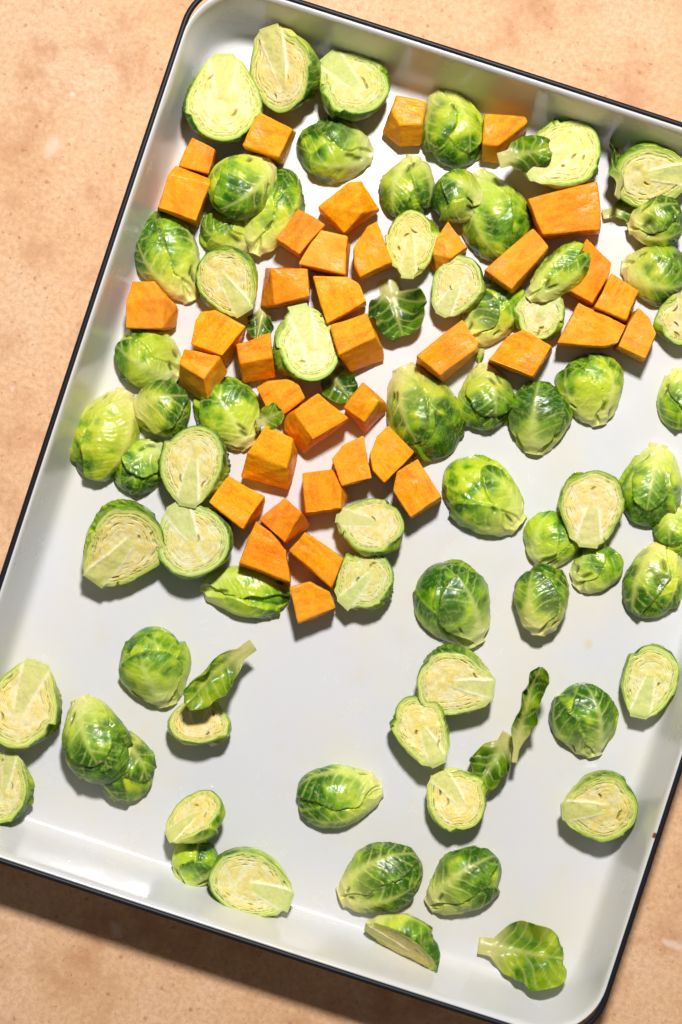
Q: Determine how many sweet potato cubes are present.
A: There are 38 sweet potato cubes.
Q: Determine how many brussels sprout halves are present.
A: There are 68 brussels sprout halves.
